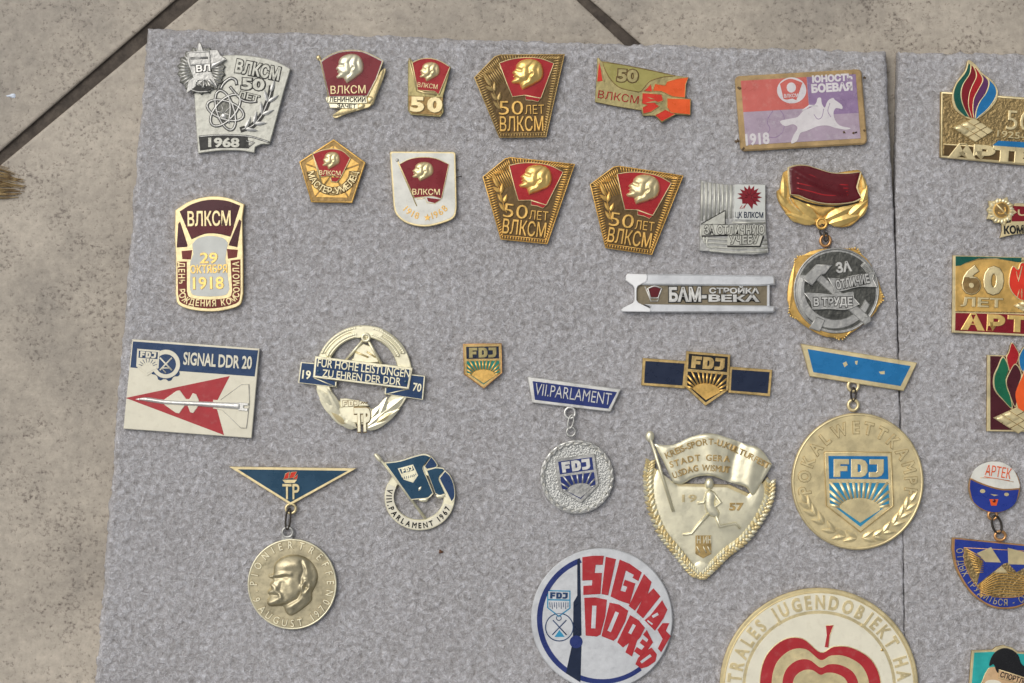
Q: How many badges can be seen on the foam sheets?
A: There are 31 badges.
